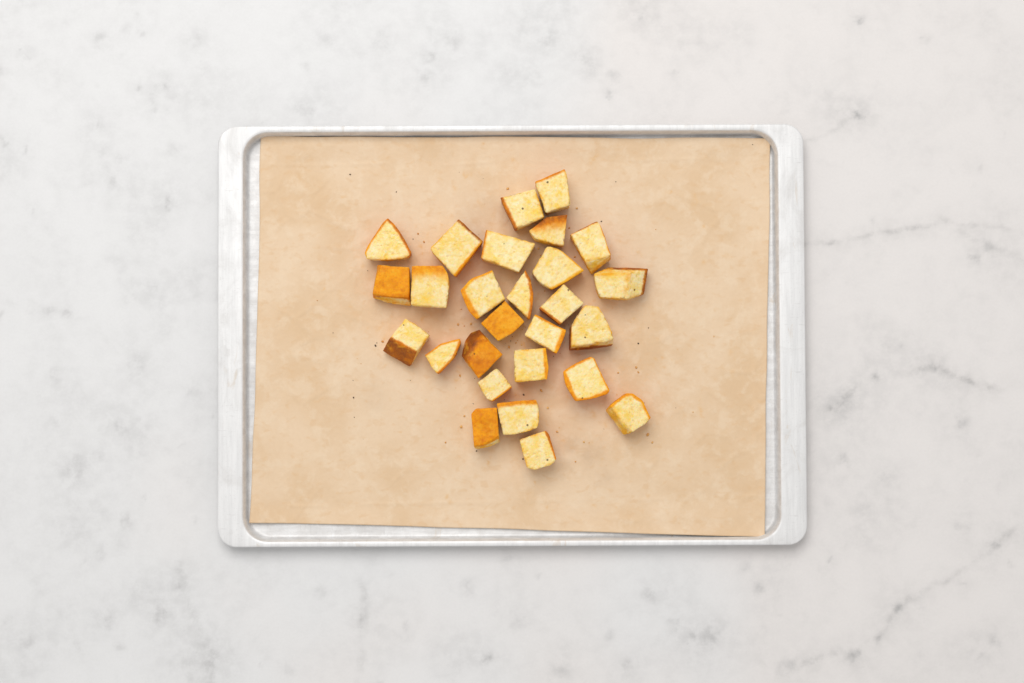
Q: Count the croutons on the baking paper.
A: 27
